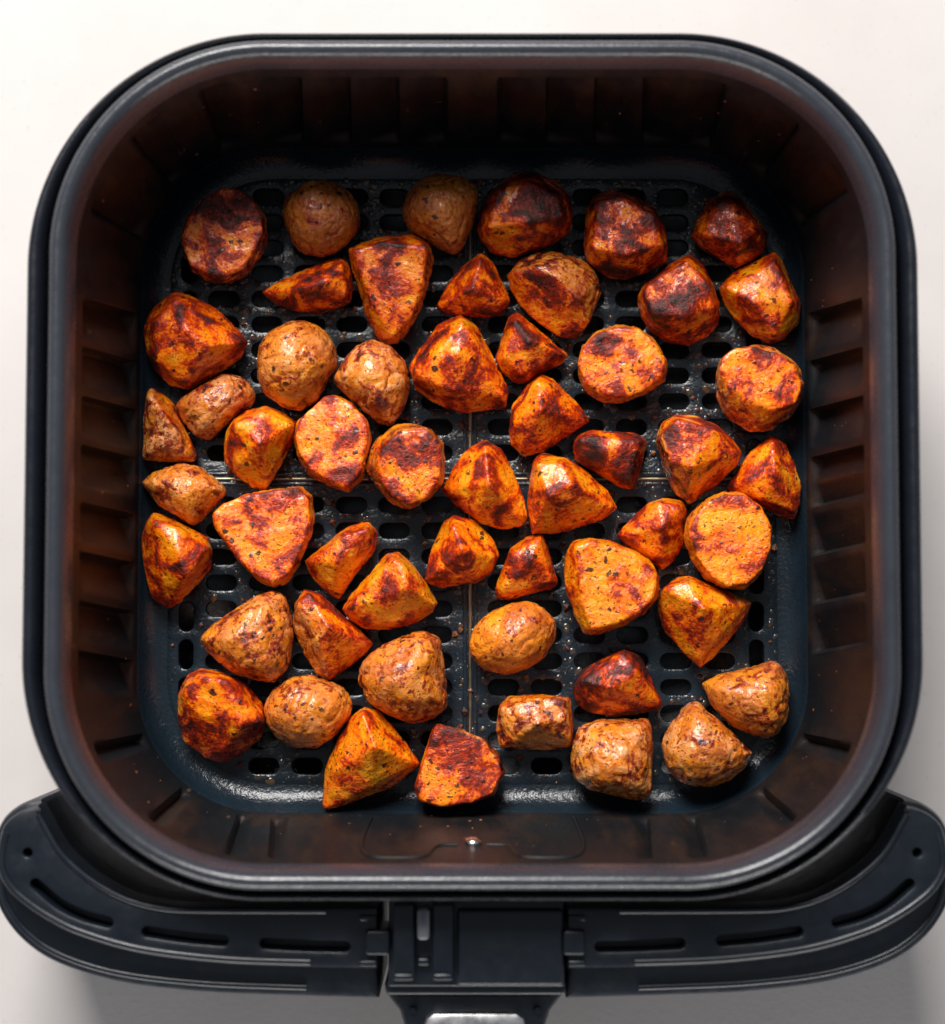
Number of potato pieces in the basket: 54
